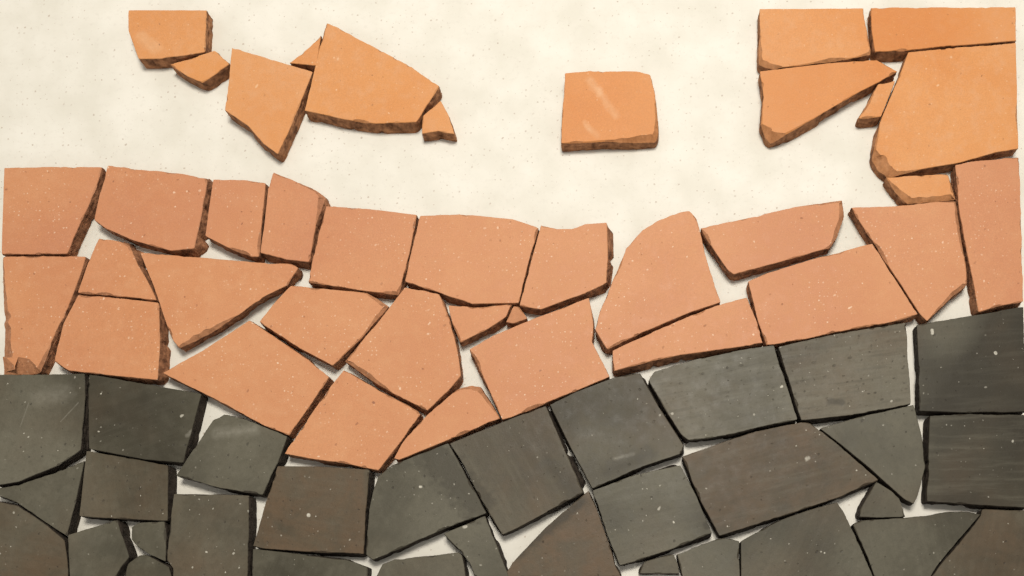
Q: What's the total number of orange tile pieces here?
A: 13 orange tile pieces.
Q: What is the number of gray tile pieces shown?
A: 31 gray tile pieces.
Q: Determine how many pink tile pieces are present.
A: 25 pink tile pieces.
